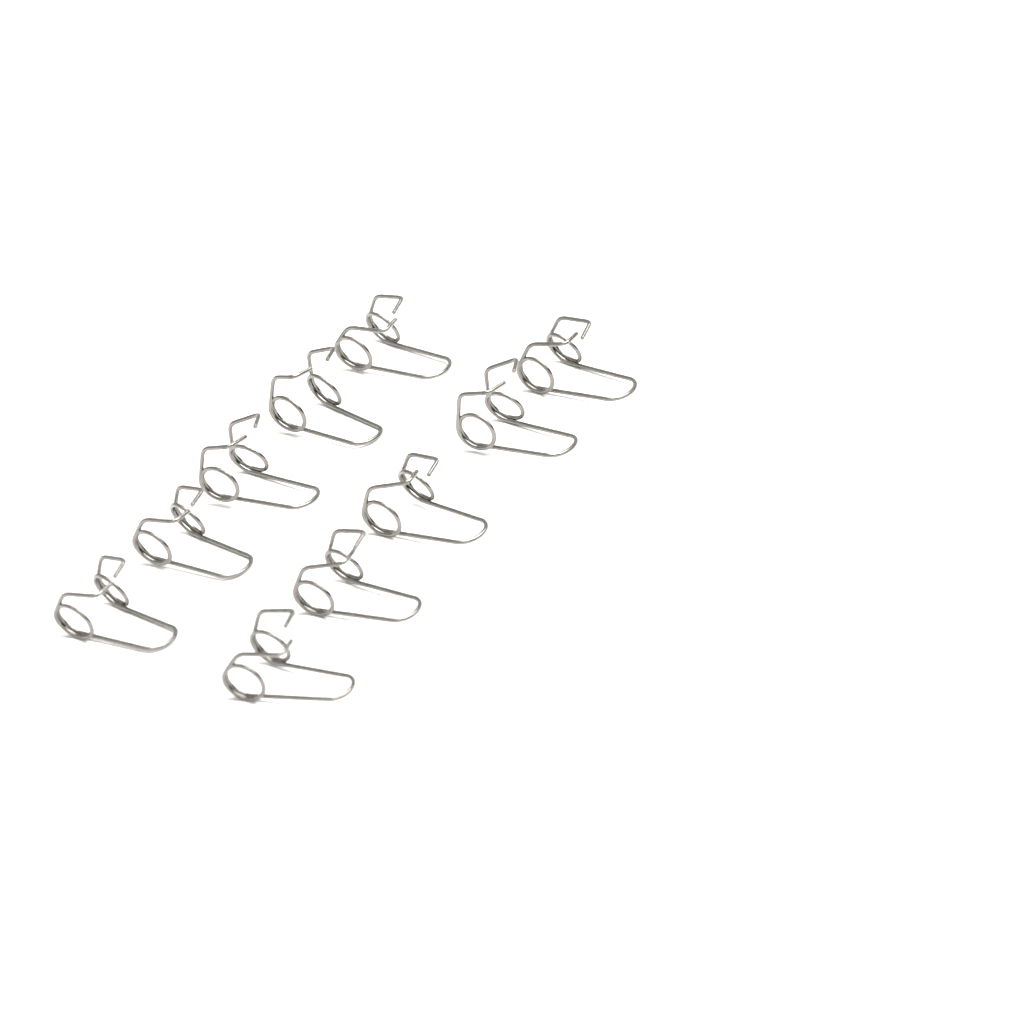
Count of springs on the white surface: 10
